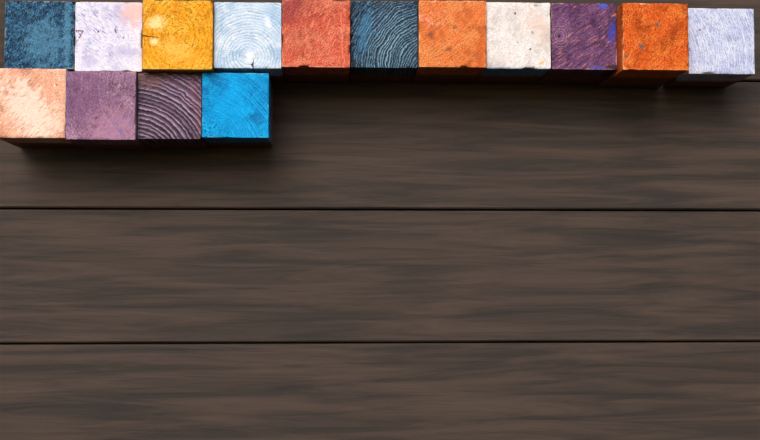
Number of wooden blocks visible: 15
